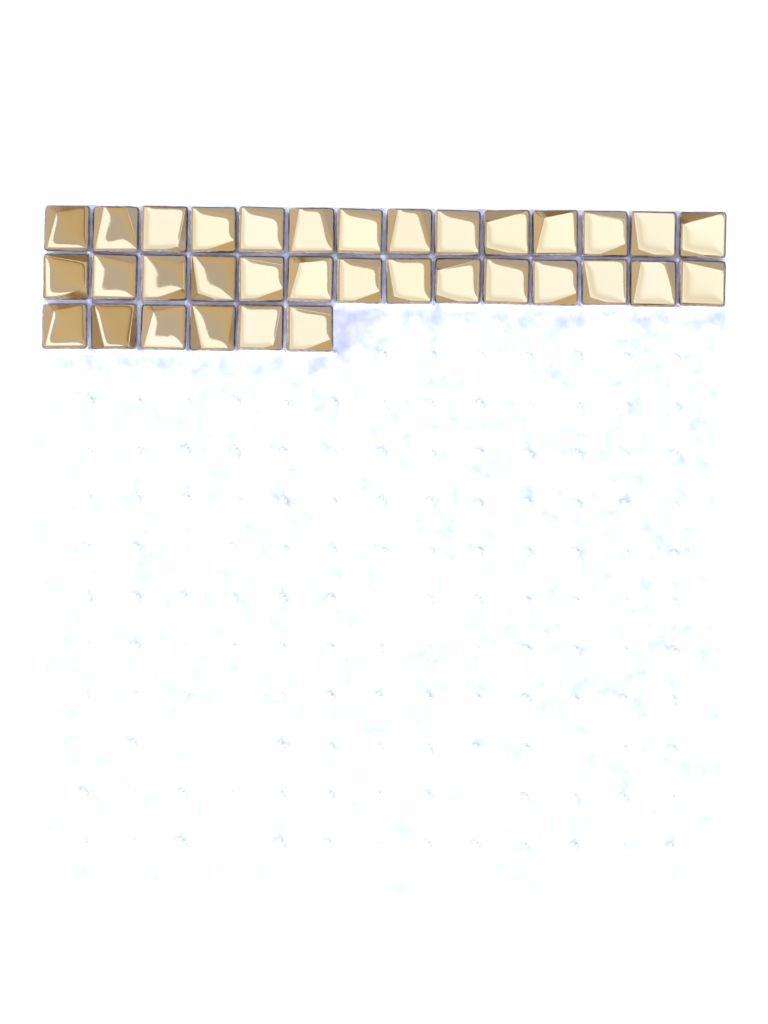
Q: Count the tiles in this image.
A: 34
